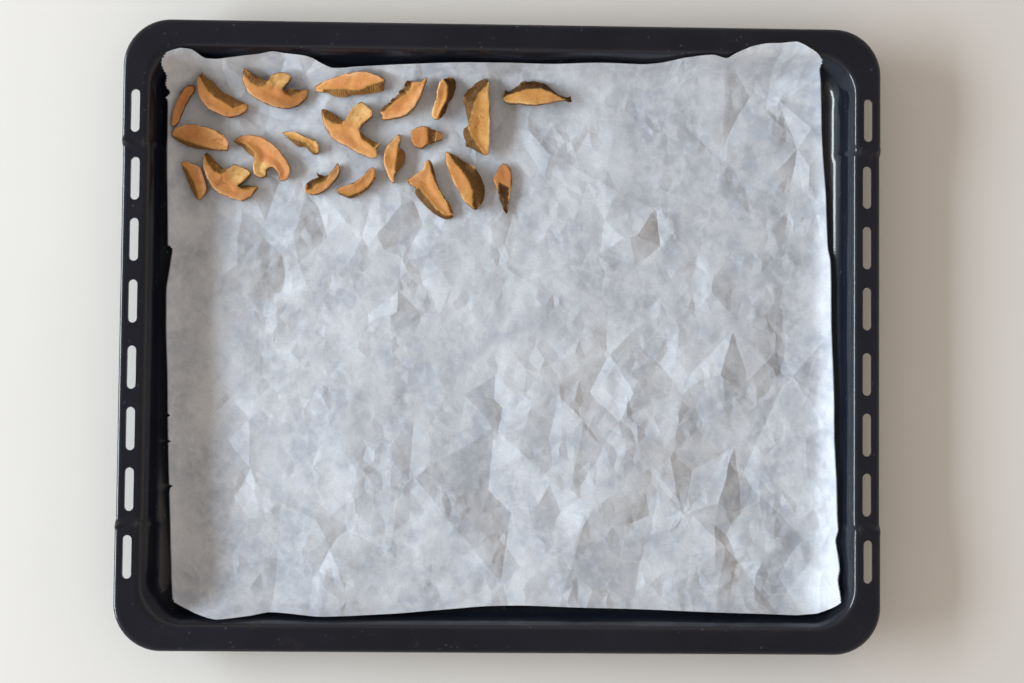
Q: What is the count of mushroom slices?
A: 21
